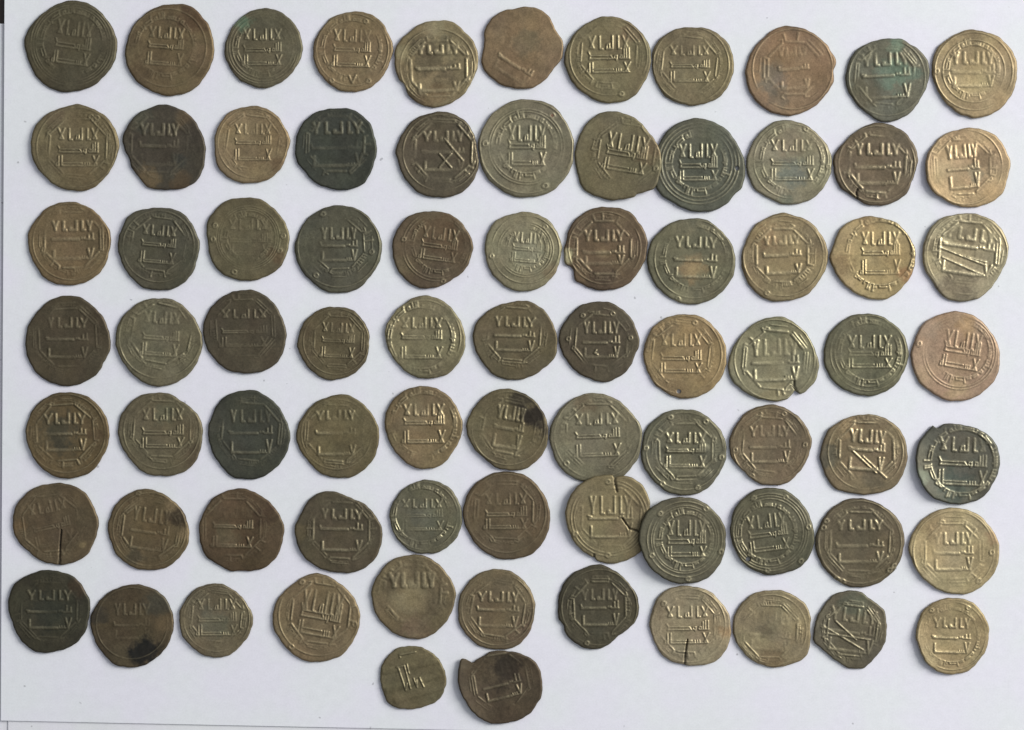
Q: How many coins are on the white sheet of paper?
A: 79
